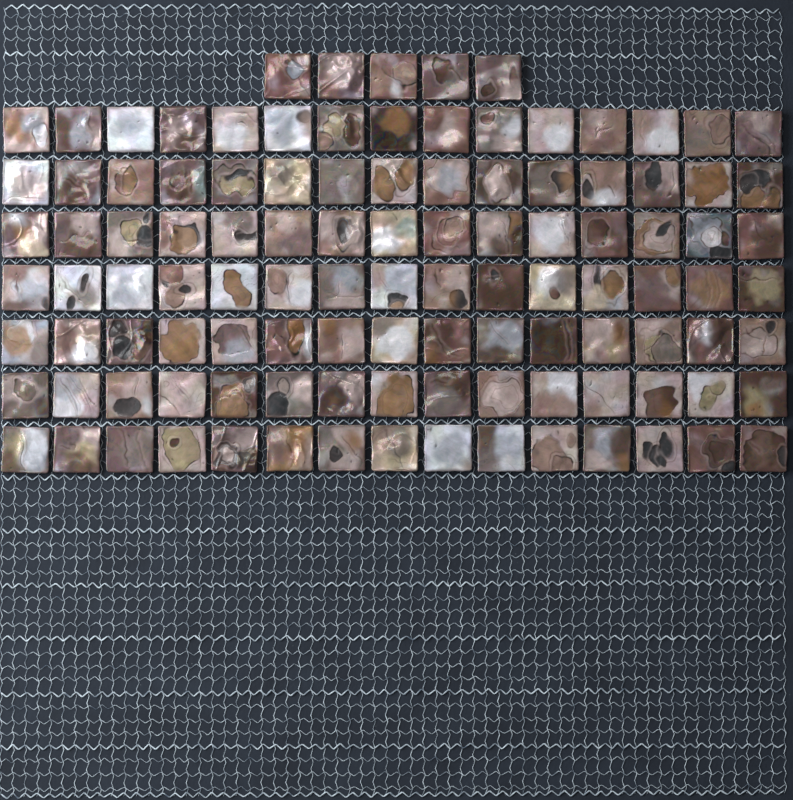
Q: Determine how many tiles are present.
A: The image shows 110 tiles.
